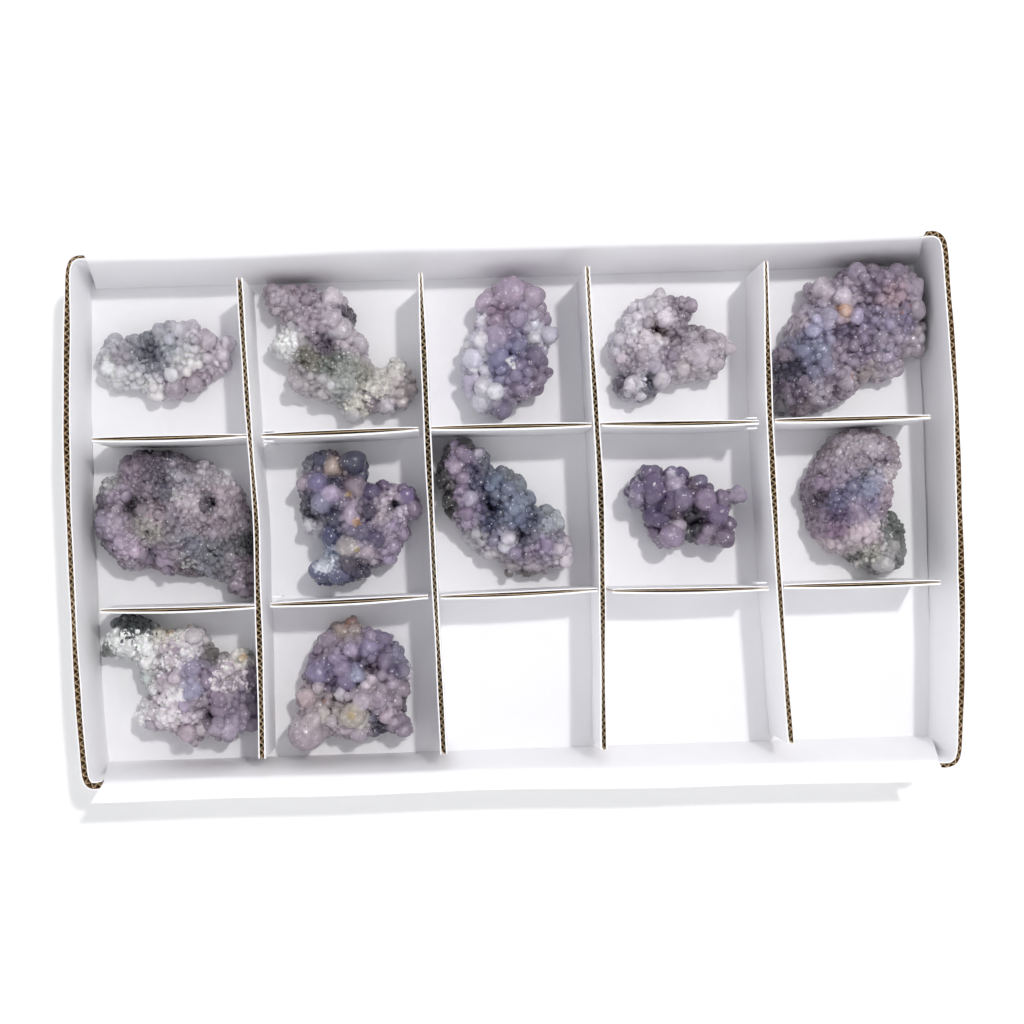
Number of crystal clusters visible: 12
